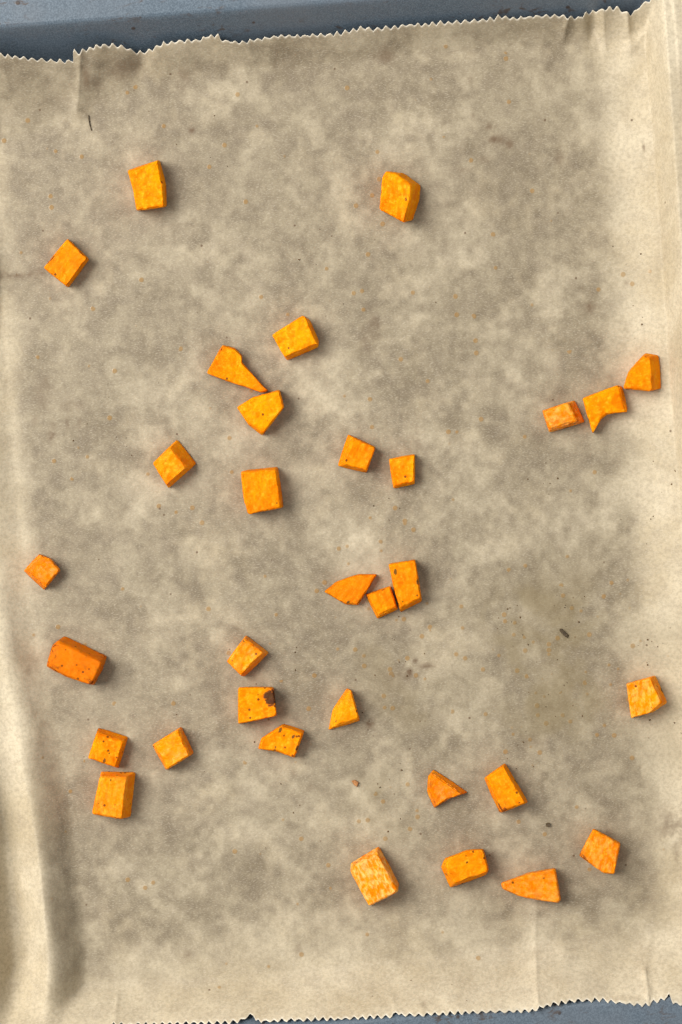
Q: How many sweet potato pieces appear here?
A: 32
